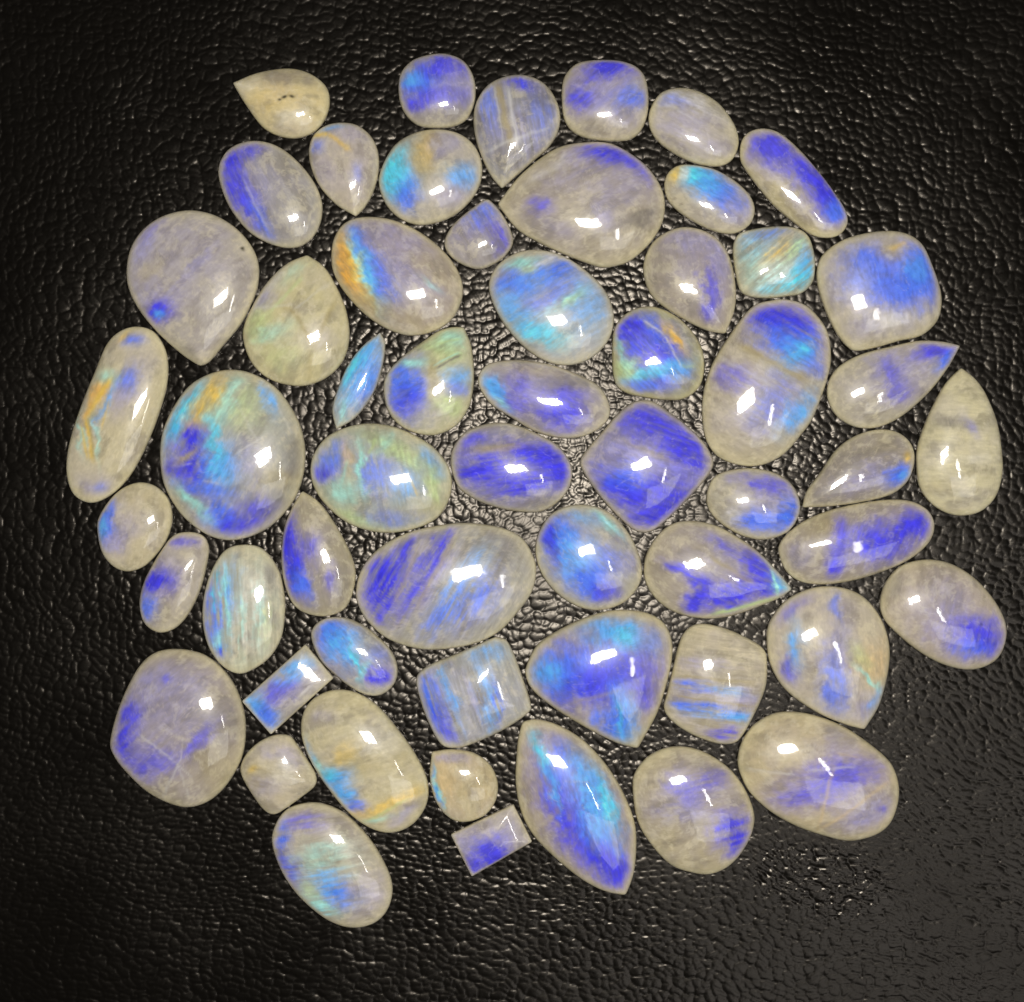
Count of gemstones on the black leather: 57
